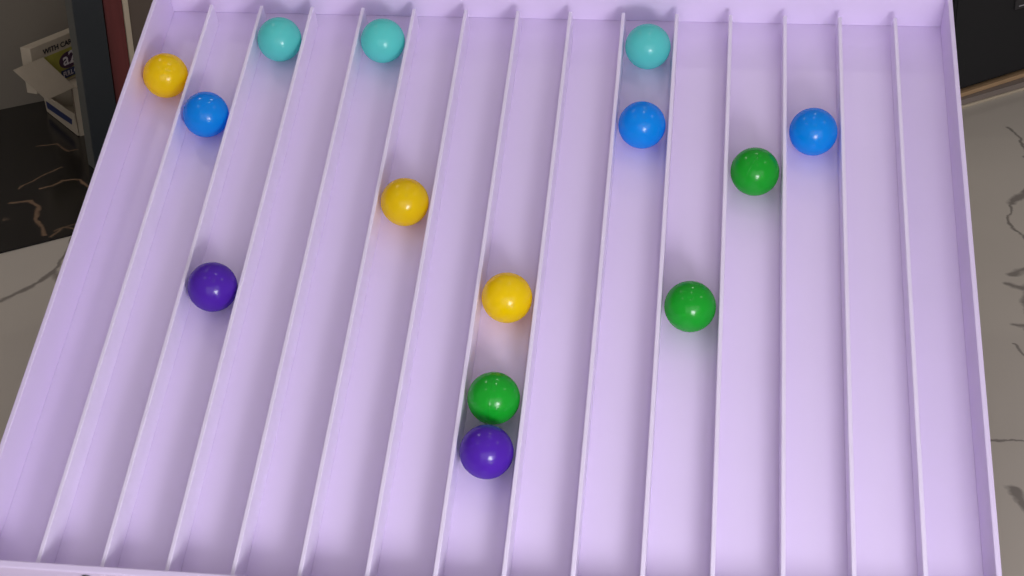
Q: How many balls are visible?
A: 14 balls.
